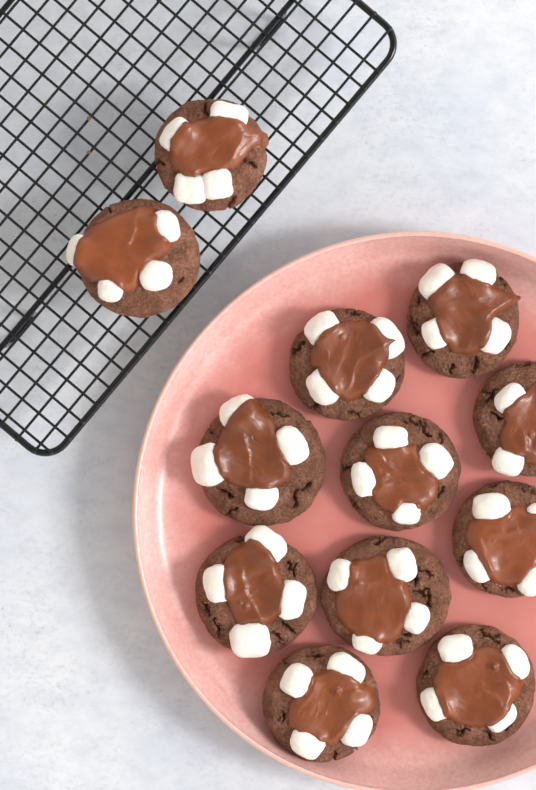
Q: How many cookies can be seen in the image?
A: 12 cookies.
